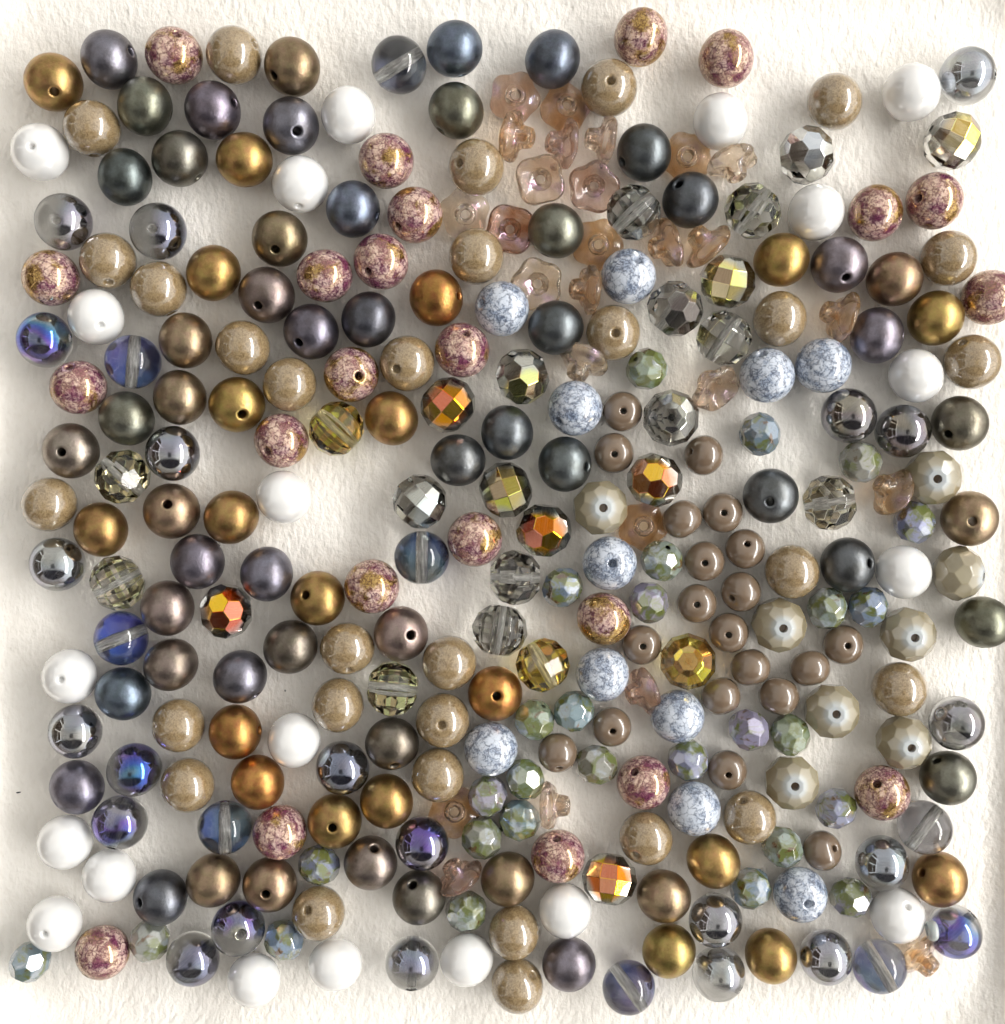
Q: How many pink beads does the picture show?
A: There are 23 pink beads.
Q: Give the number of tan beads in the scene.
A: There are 30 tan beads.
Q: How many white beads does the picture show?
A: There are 20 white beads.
